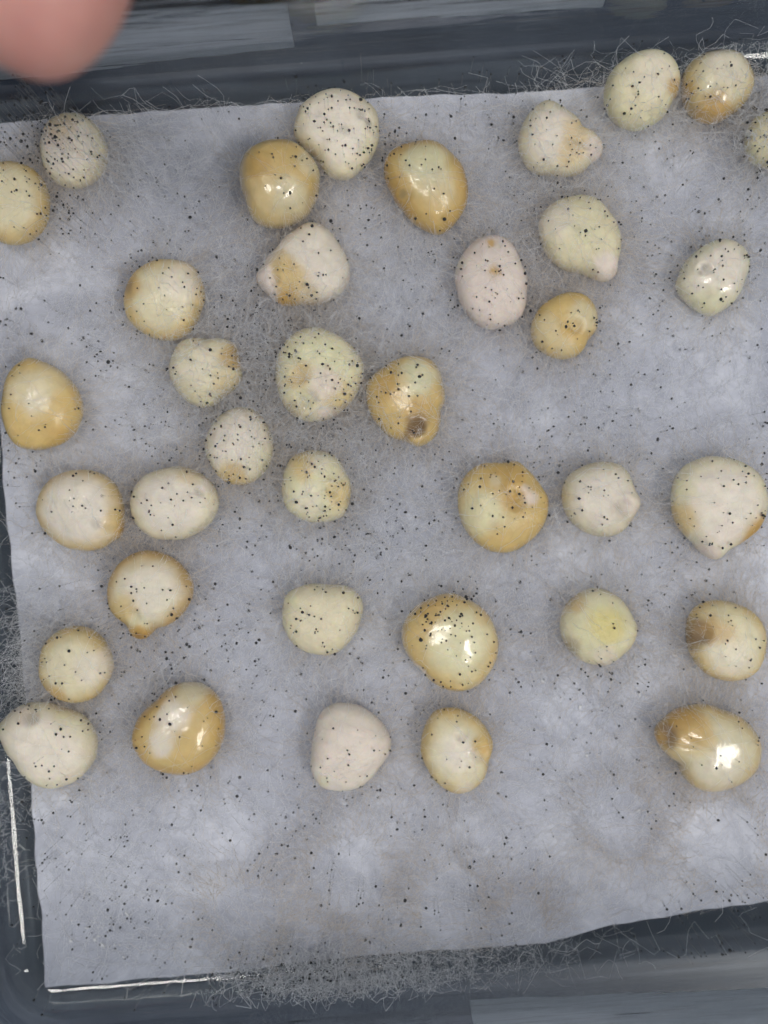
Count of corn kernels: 37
